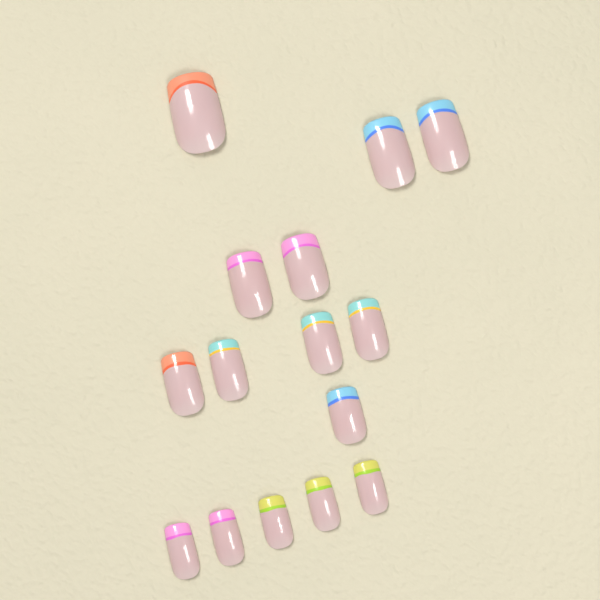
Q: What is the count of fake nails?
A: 15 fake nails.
